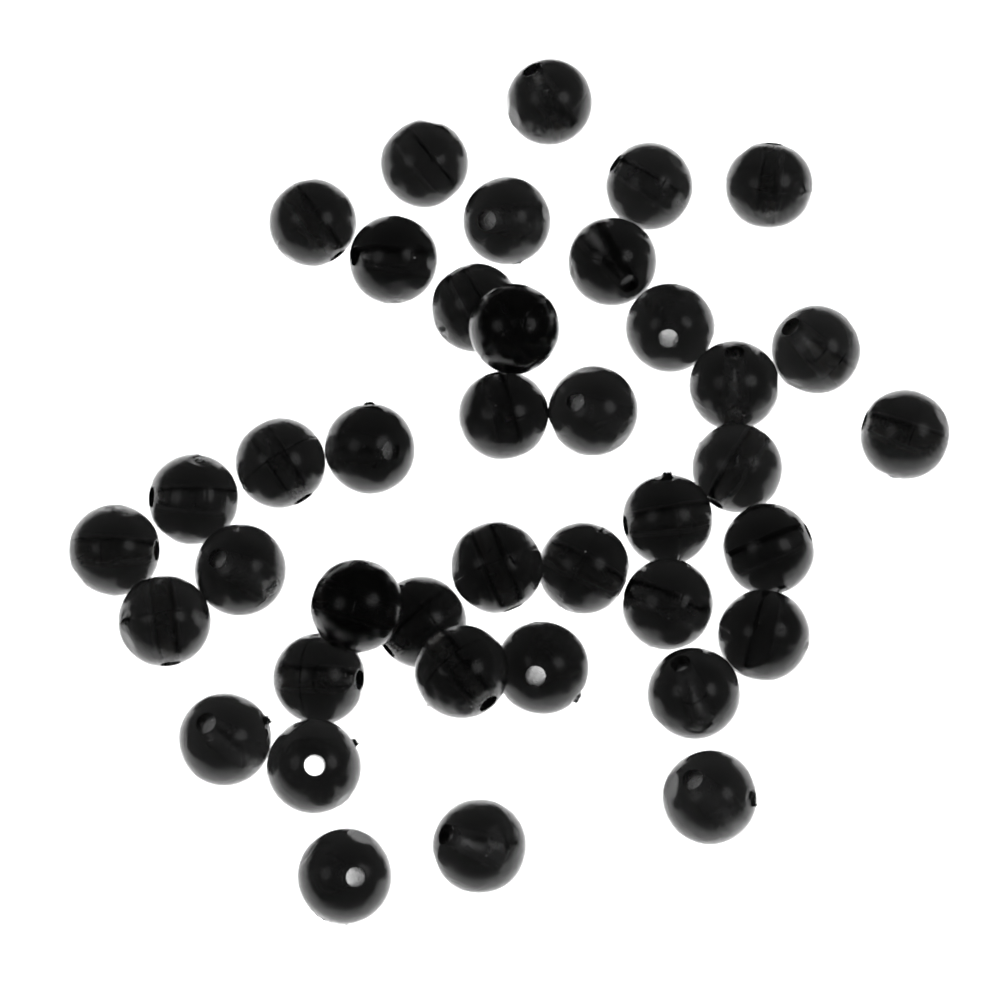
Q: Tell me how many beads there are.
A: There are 40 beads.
